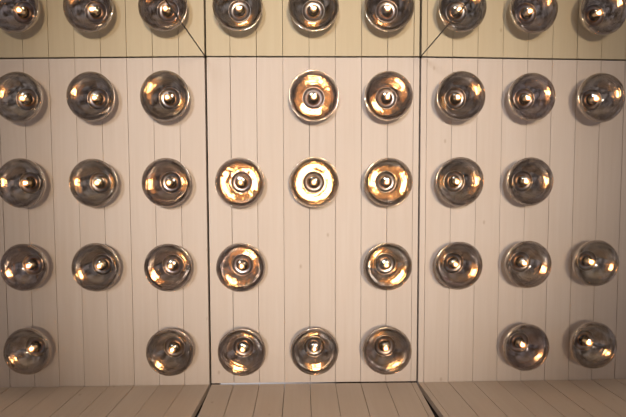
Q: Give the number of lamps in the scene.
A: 40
